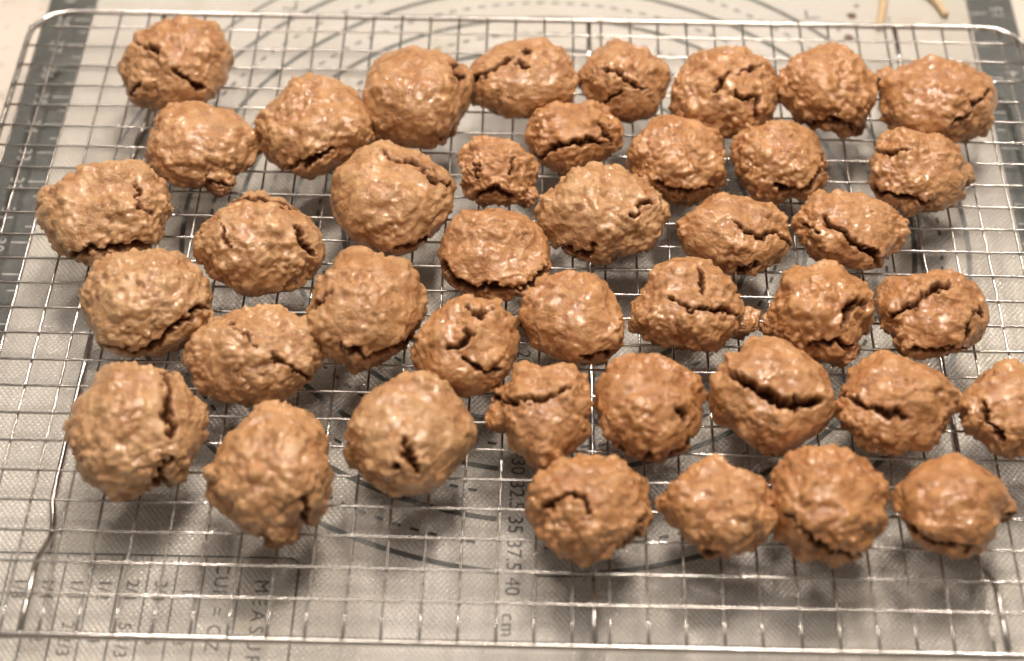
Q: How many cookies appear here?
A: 41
